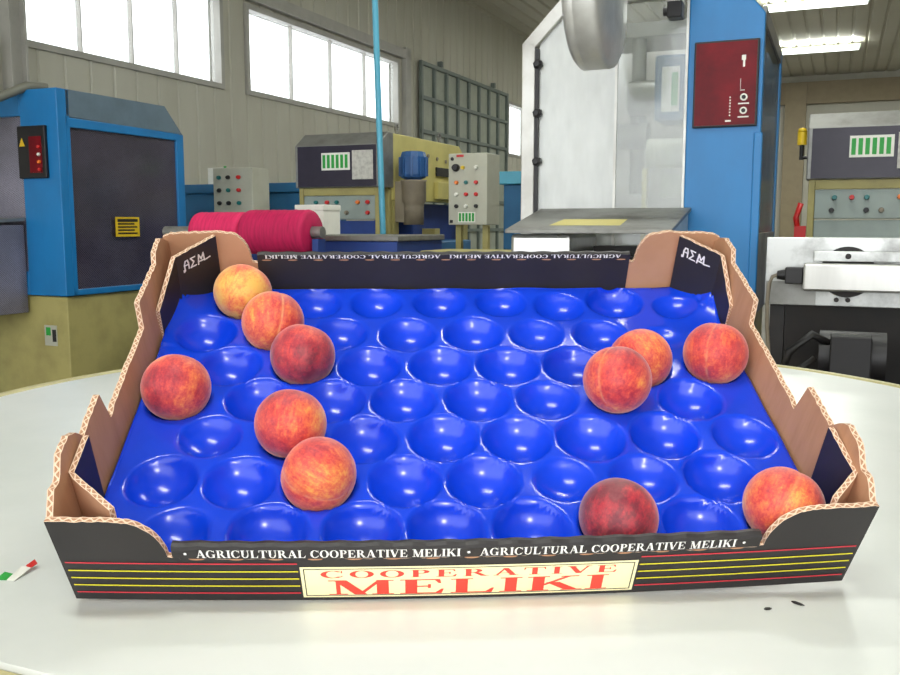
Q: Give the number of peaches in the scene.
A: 11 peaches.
